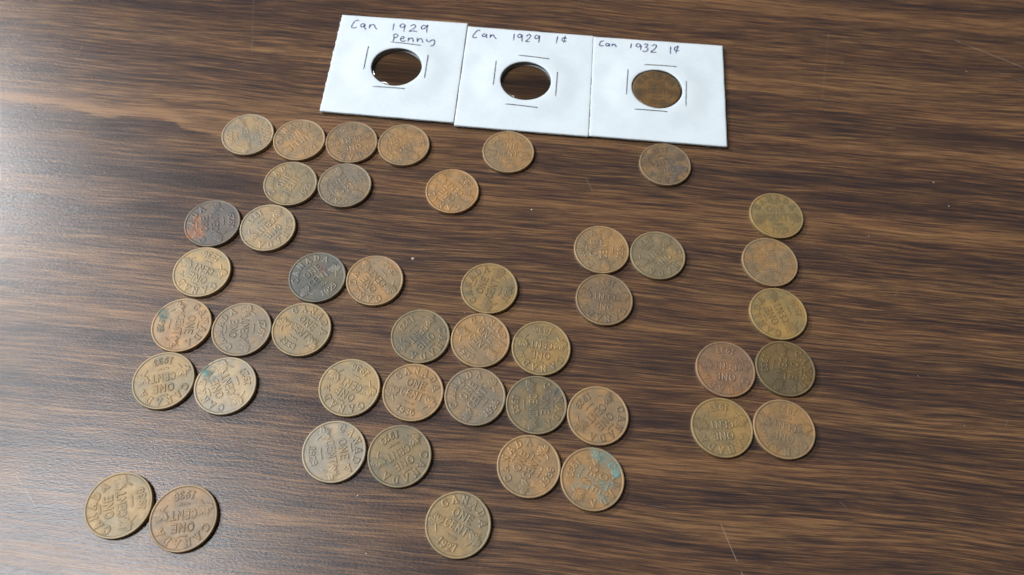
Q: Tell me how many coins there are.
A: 46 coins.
